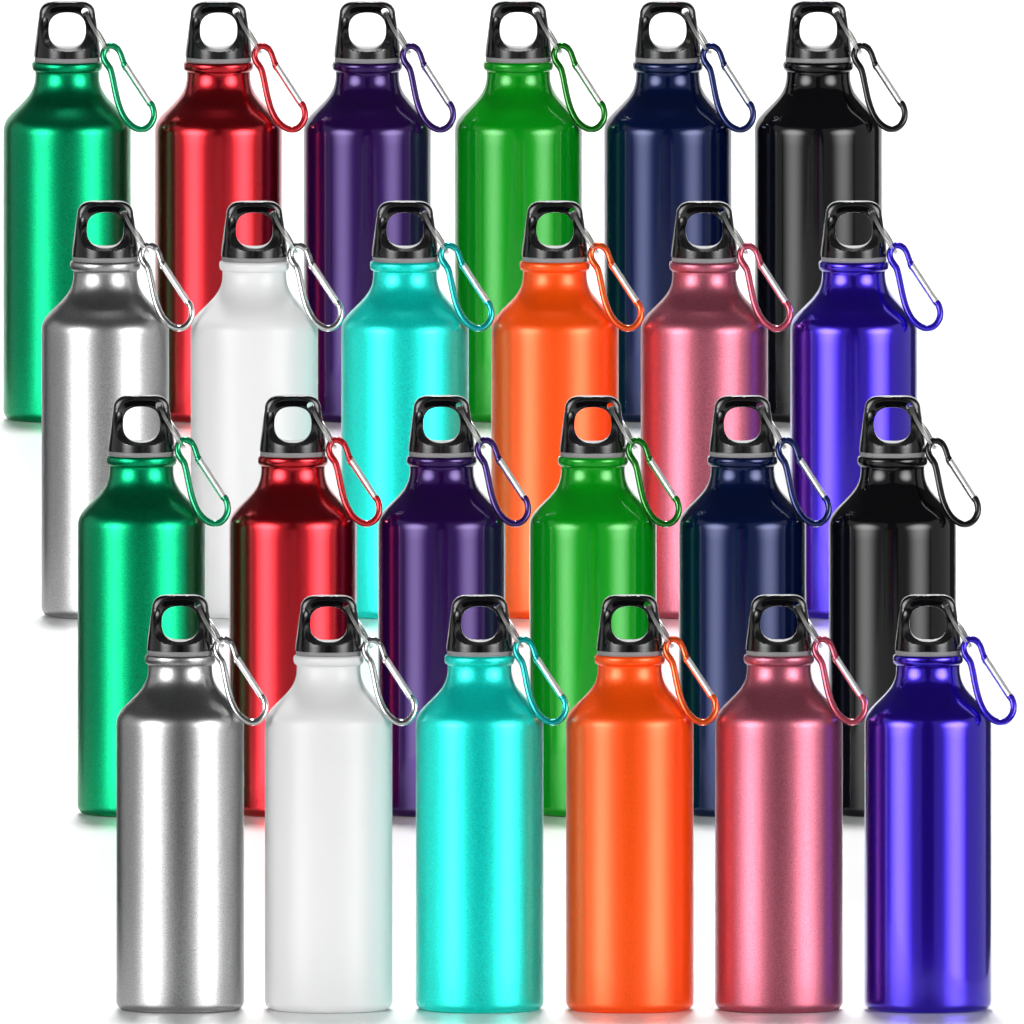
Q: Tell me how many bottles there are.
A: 24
